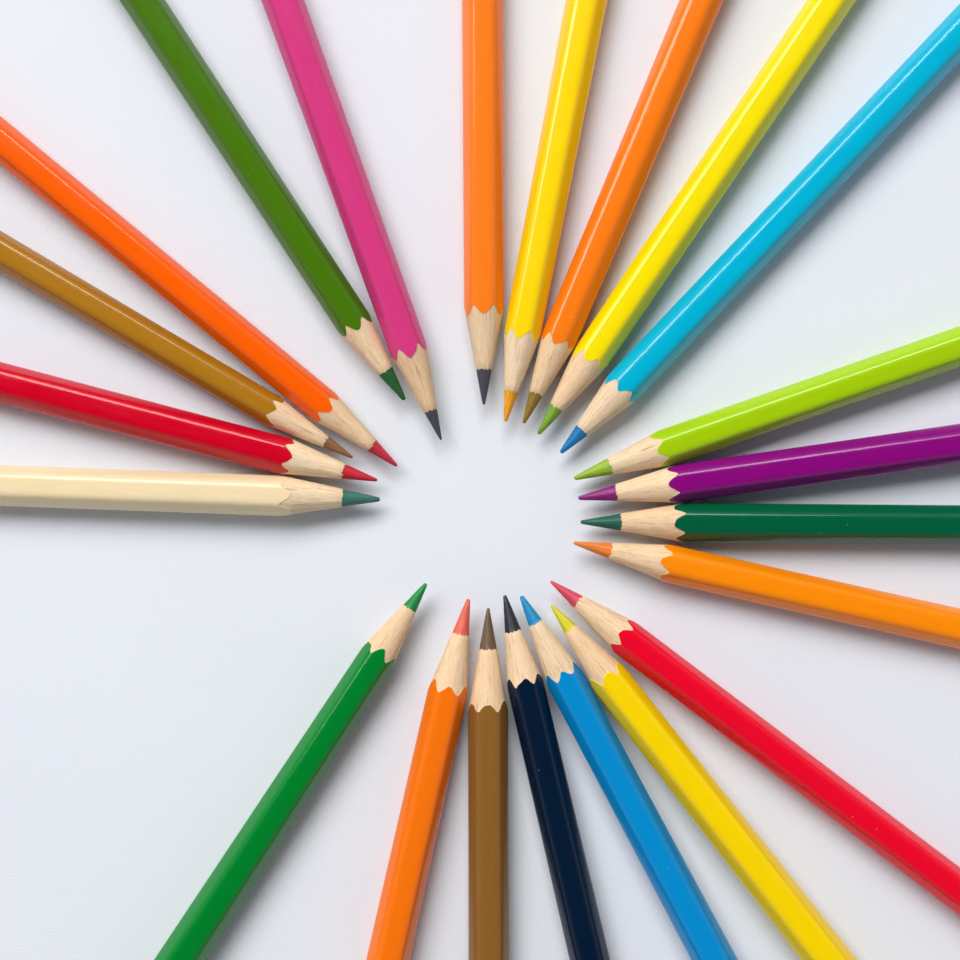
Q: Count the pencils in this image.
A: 22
